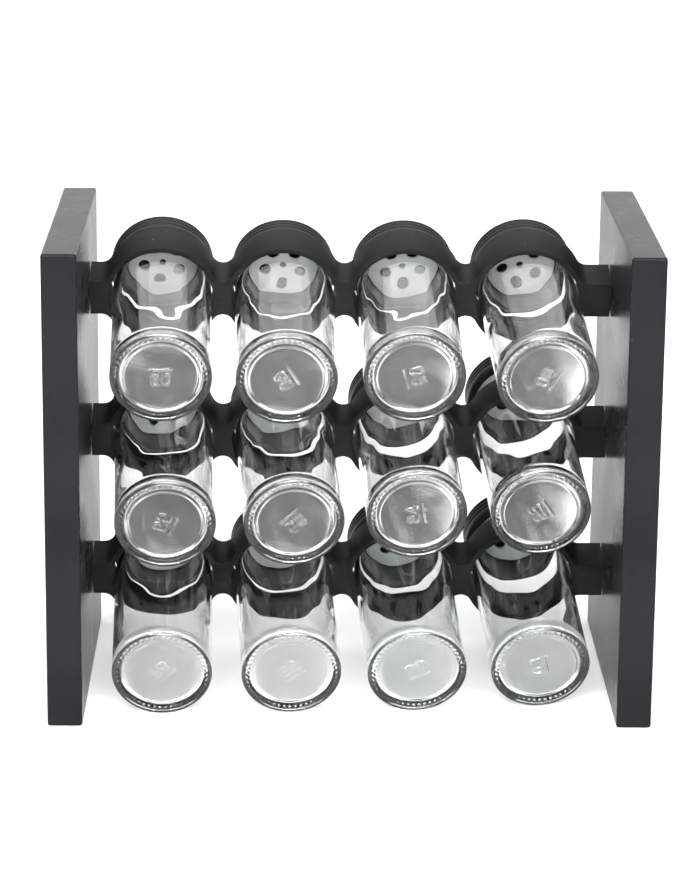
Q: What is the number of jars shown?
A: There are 12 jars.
